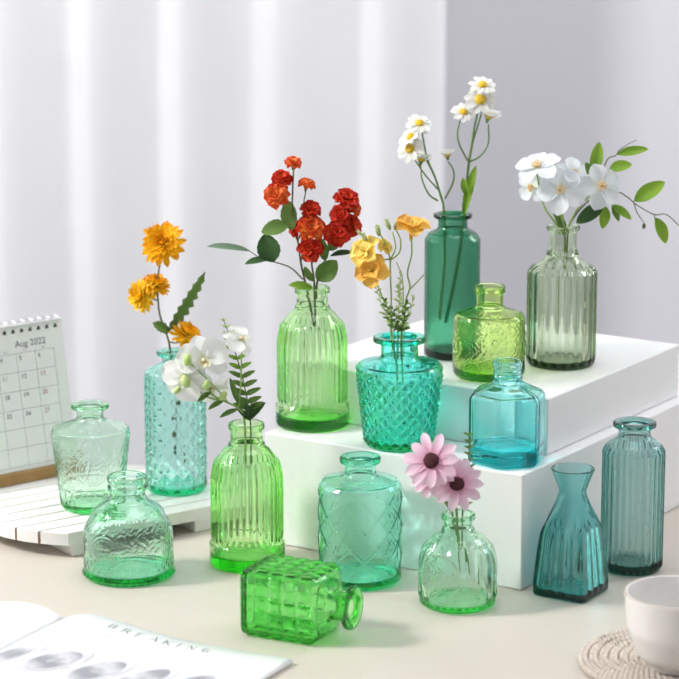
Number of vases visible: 15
